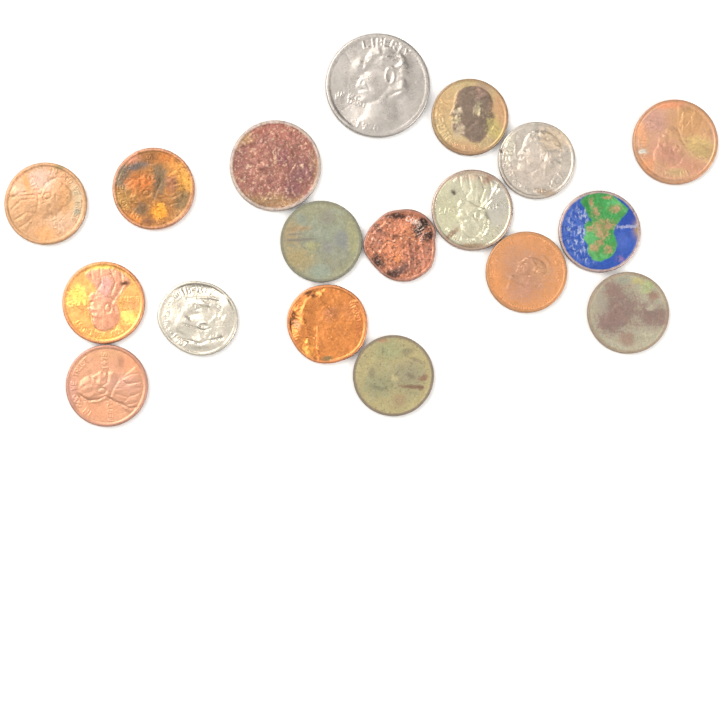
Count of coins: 18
